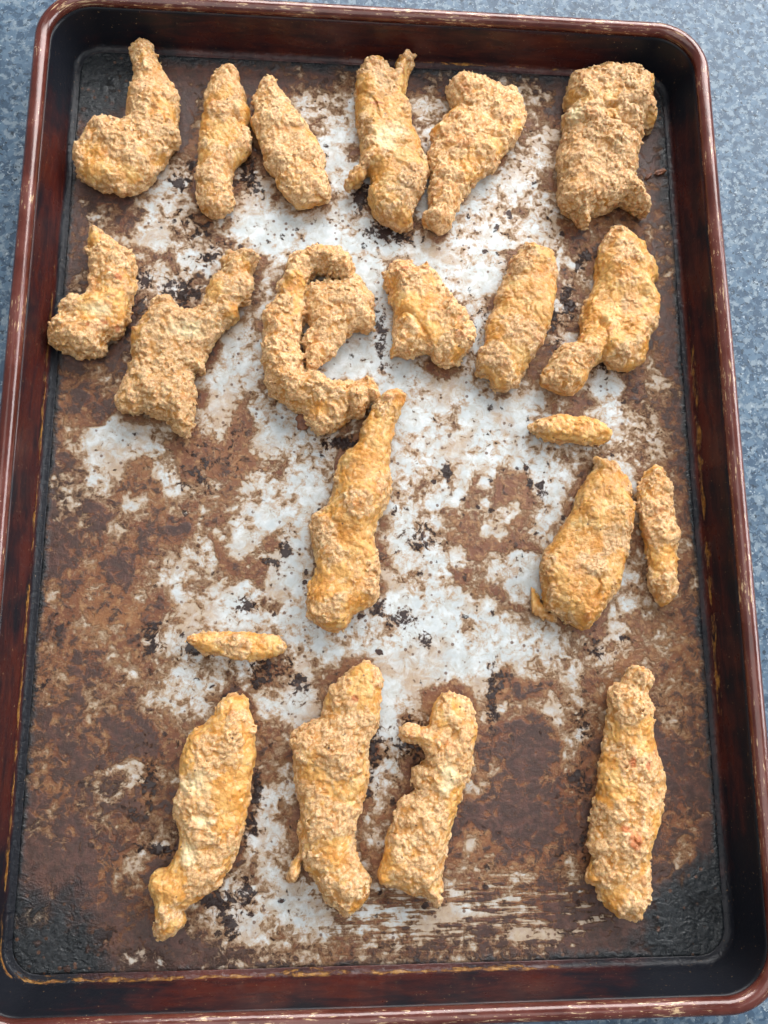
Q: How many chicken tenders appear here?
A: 21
